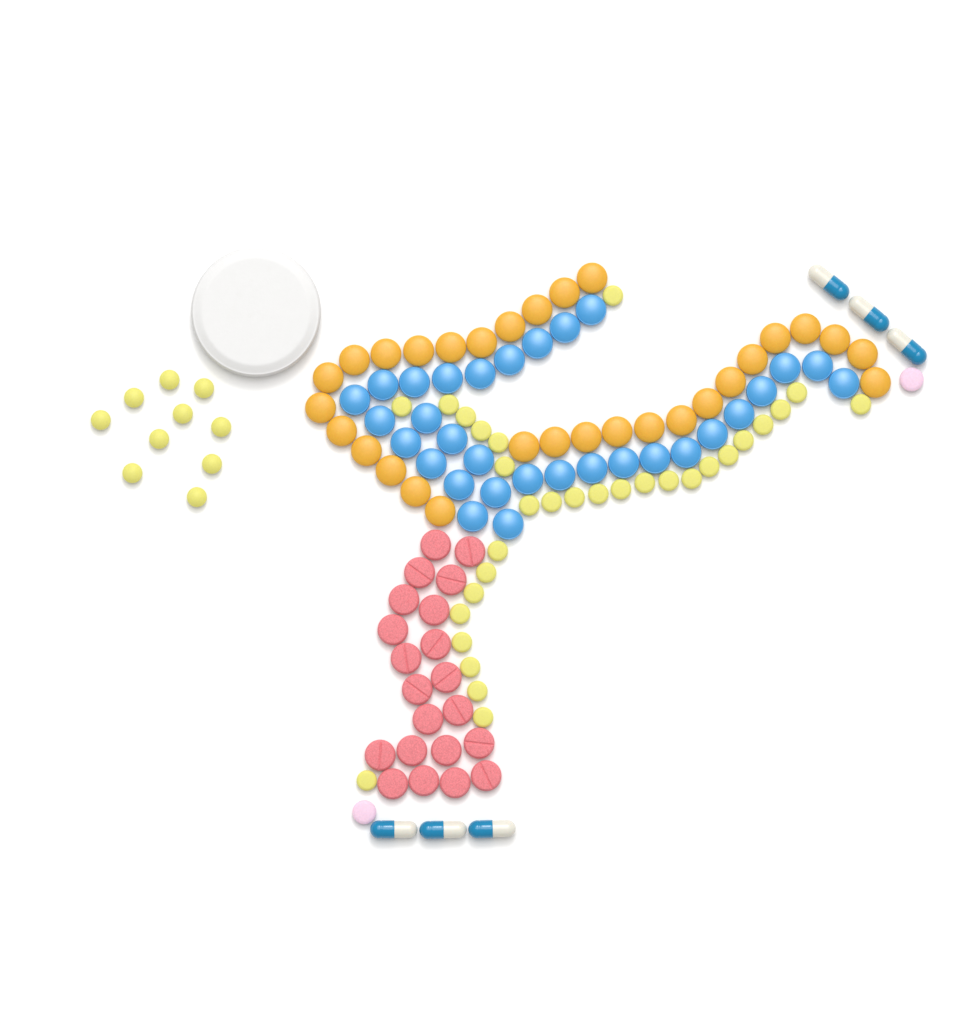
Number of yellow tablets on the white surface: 41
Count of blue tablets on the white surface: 31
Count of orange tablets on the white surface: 30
